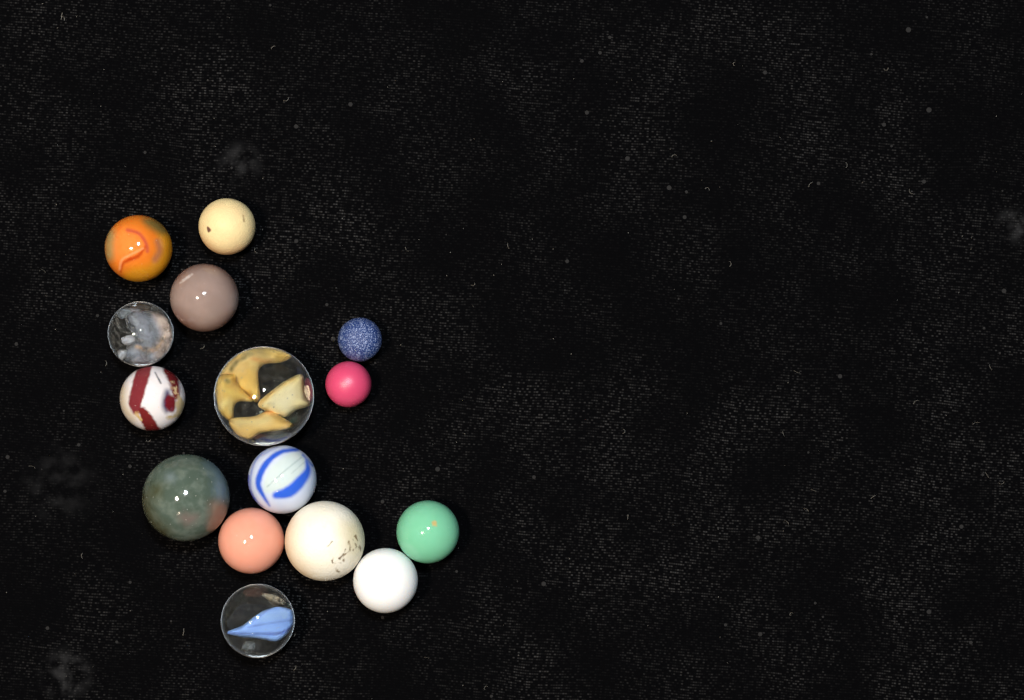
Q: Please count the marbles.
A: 15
